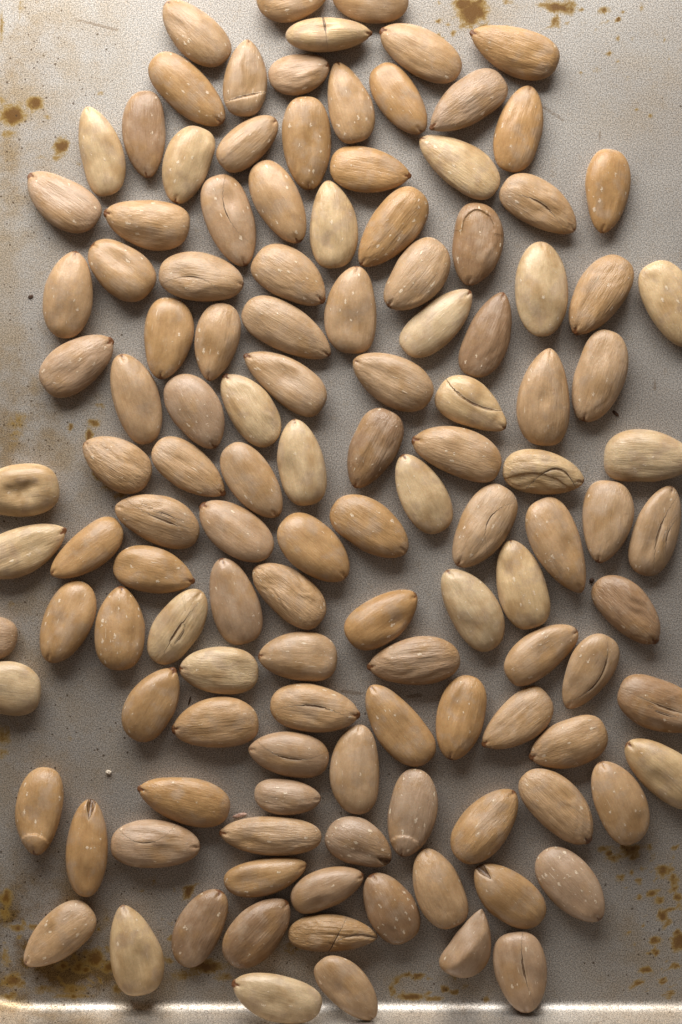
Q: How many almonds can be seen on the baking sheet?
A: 126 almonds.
